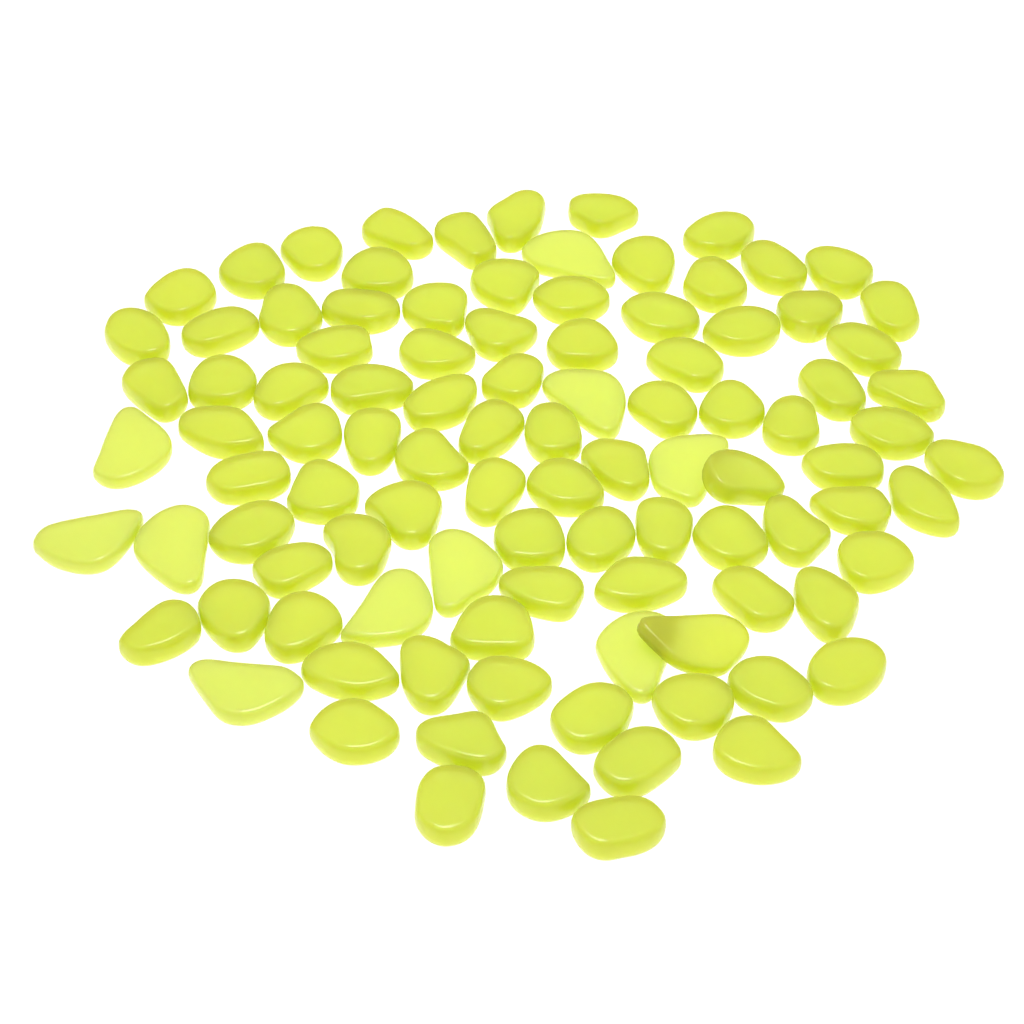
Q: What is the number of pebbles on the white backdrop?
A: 101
